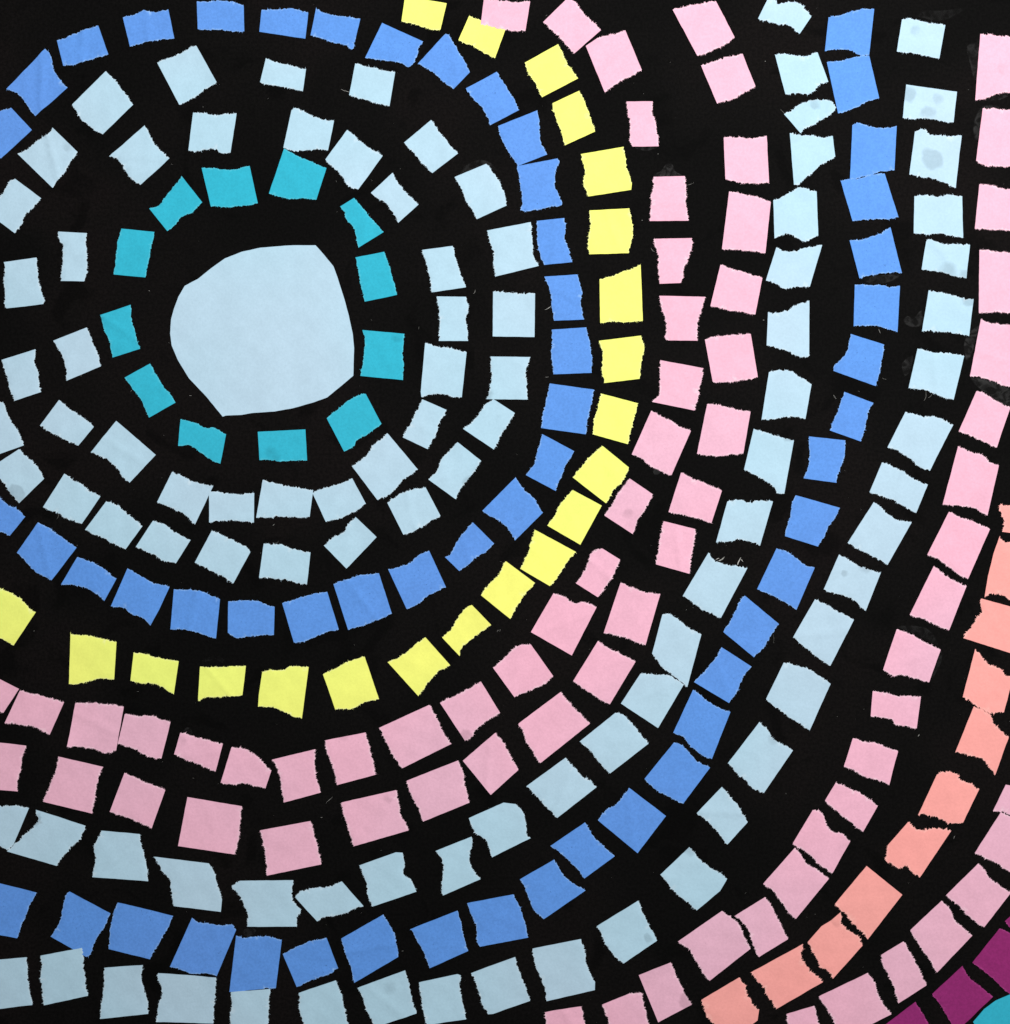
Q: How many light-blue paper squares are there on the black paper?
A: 93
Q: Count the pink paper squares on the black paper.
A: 70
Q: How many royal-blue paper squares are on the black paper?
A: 55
